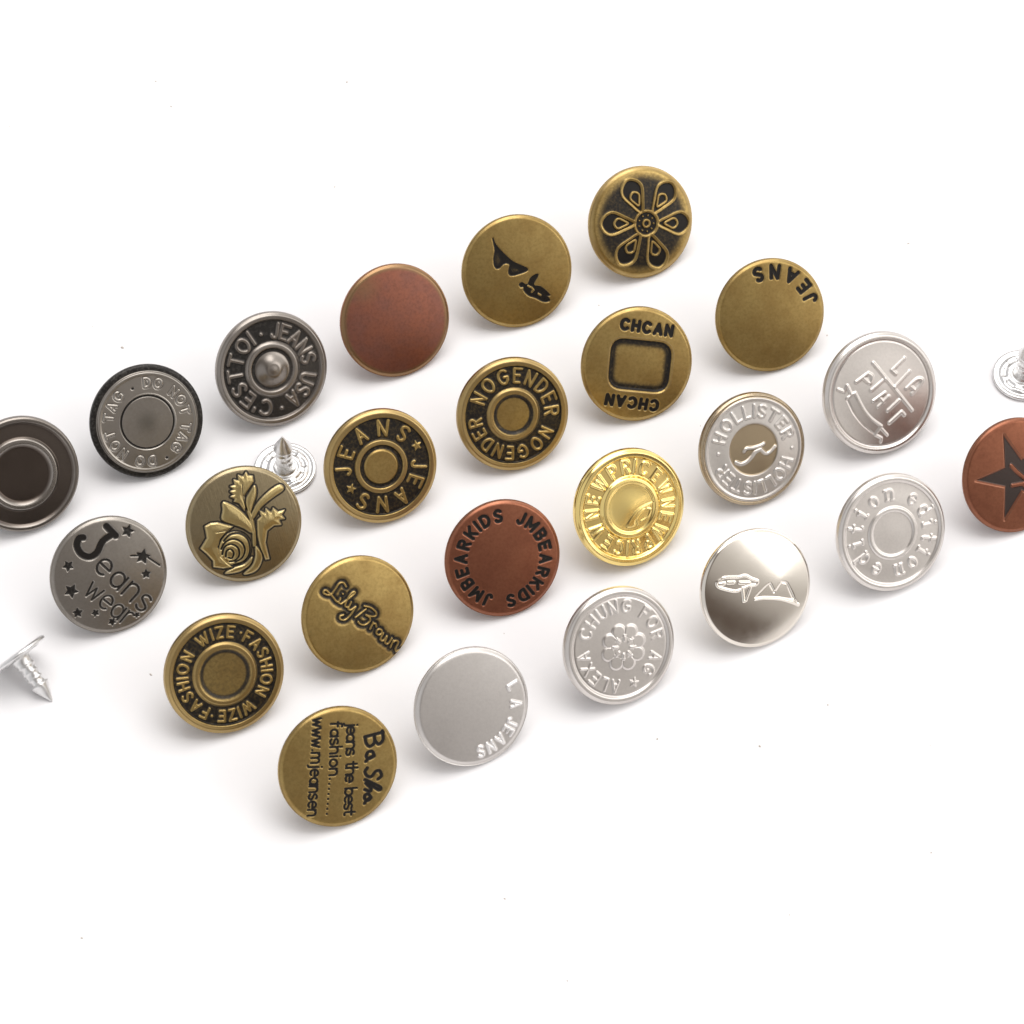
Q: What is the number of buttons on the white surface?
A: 24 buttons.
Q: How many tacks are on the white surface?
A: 3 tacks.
